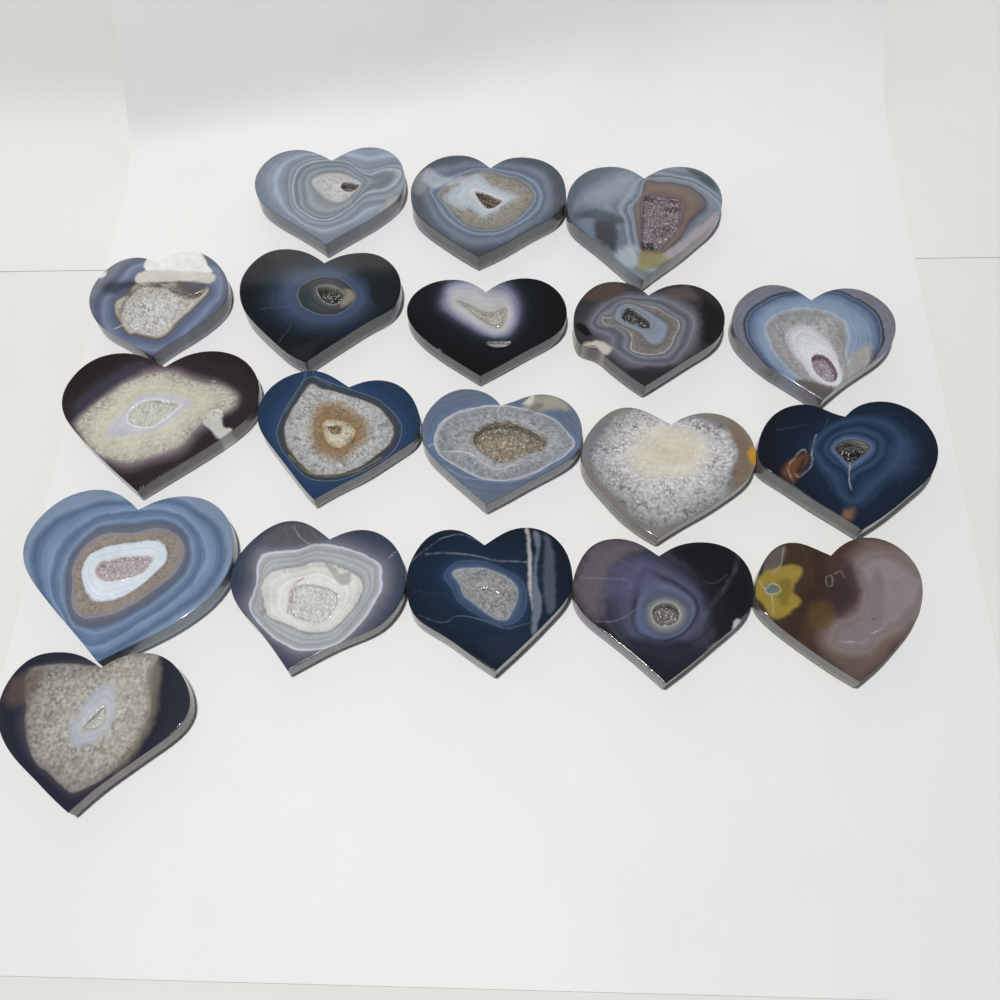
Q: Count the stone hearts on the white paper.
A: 19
